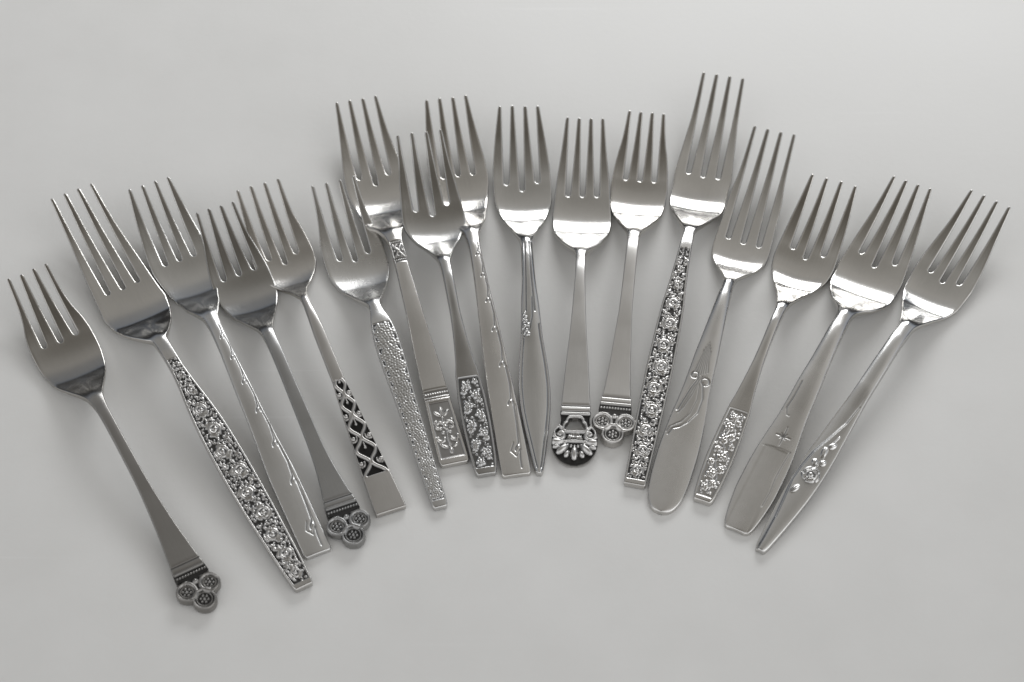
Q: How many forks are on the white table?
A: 17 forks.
